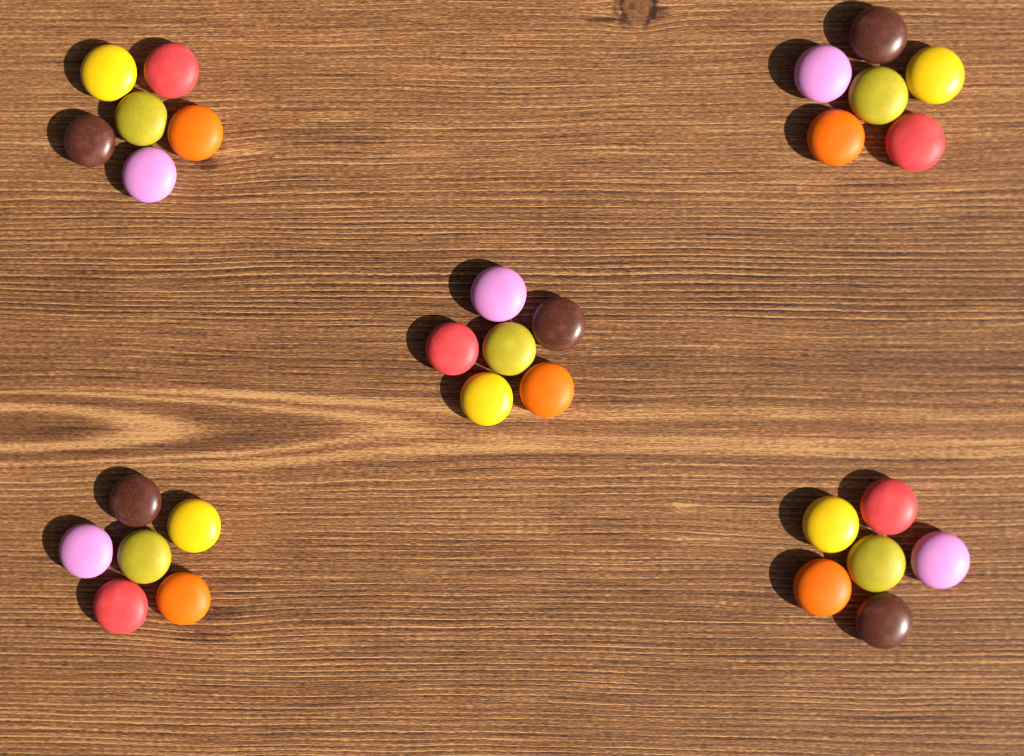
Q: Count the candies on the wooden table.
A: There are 30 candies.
